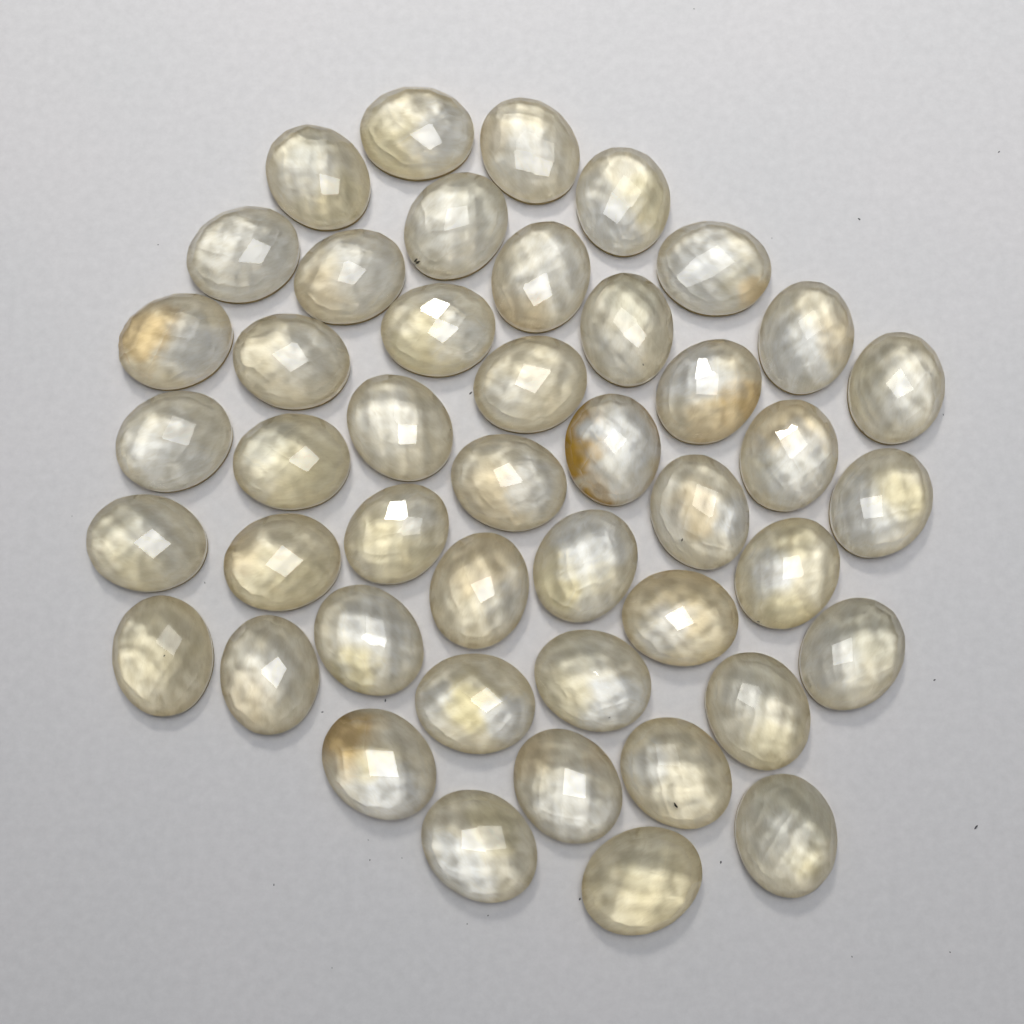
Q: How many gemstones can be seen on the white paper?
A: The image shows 45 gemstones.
